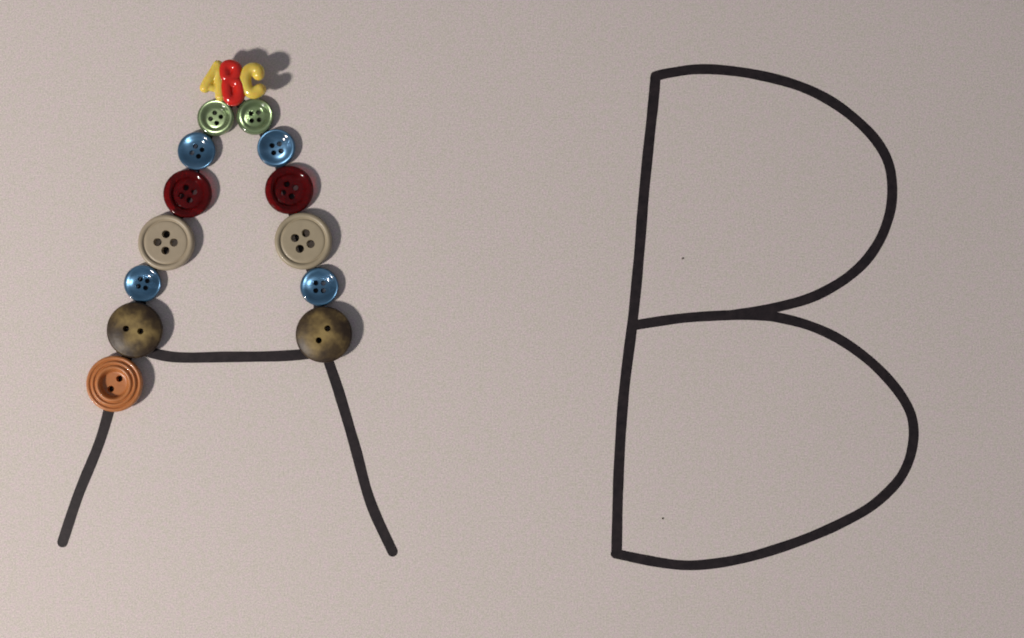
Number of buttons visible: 13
